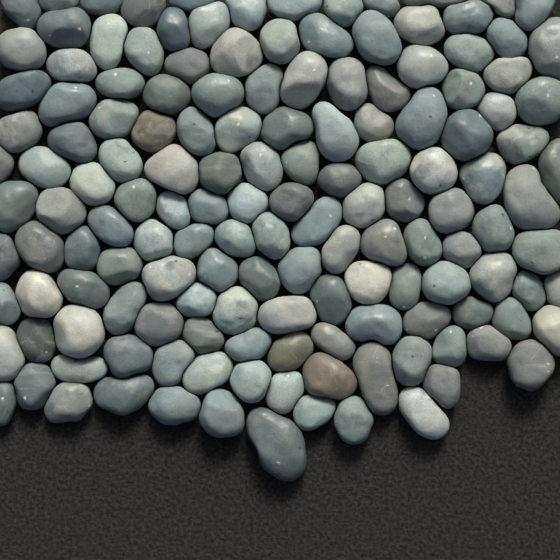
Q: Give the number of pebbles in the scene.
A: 149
